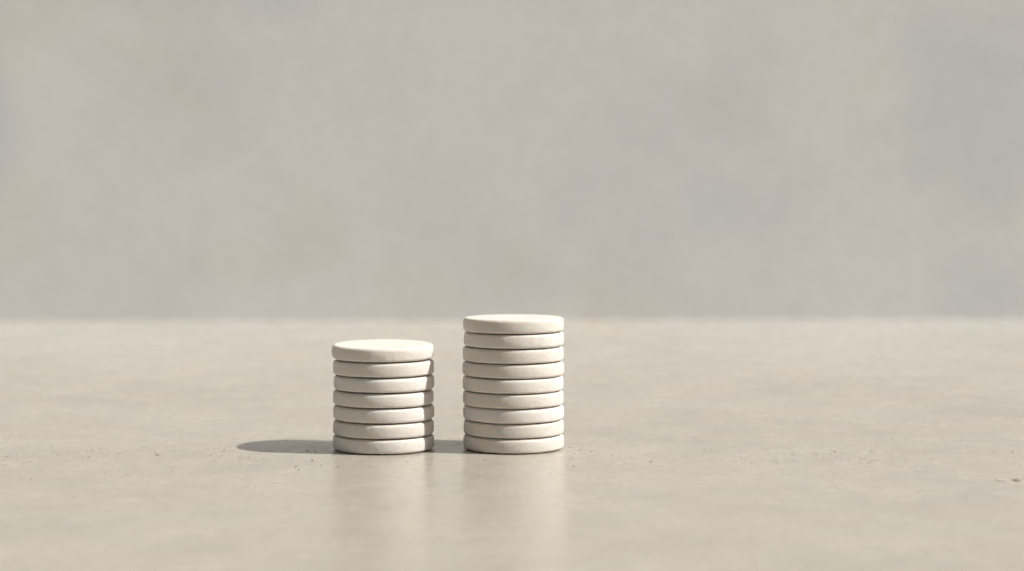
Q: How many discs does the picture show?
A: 16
